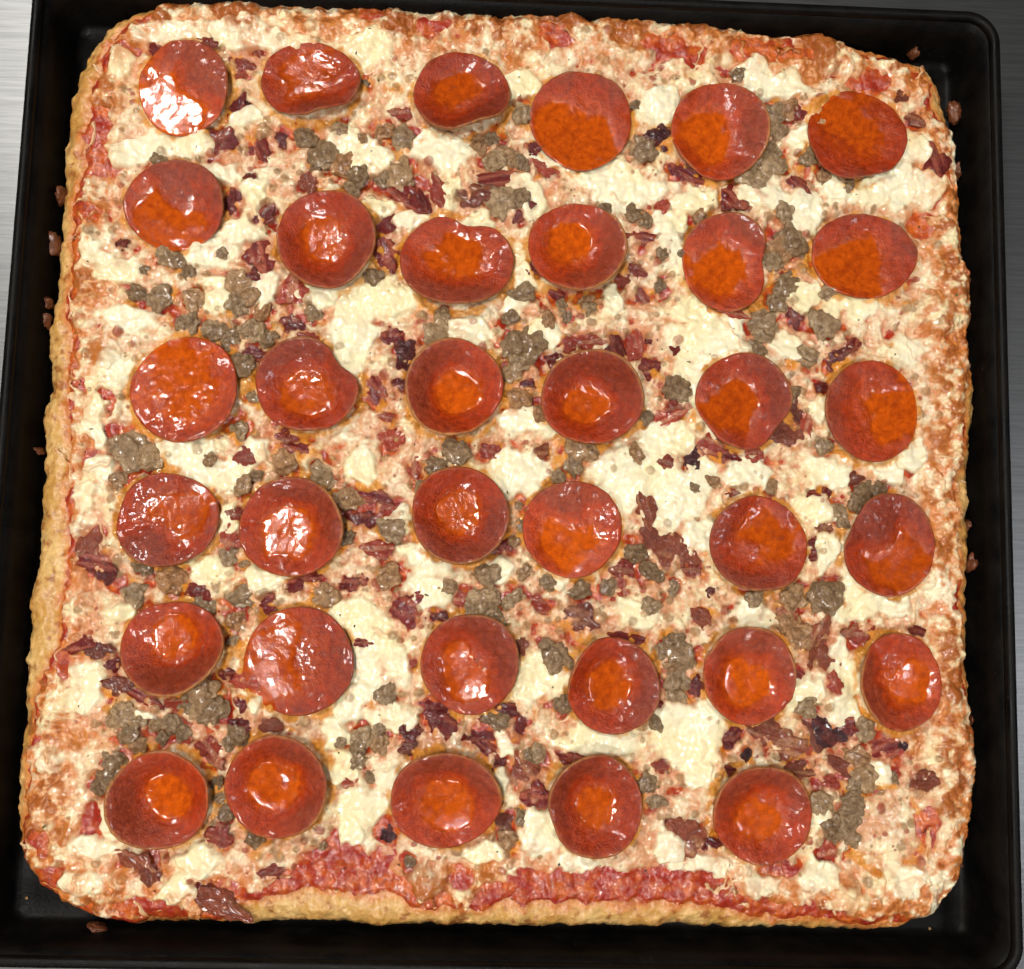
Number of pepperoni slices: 35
